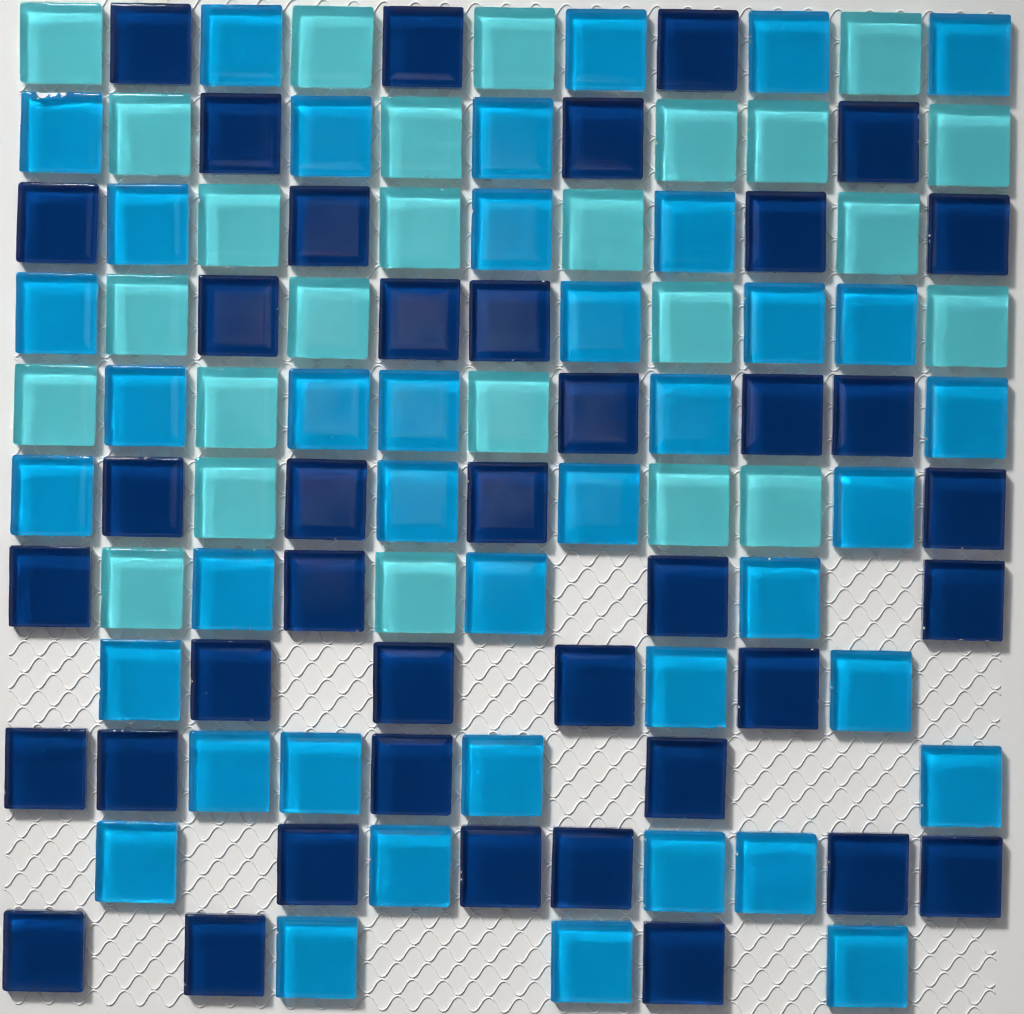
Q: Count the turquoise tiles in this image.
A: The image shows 25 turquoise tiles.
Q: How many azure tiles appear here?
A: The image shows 40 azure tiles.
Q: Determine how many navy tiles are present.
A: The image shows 40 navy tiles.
